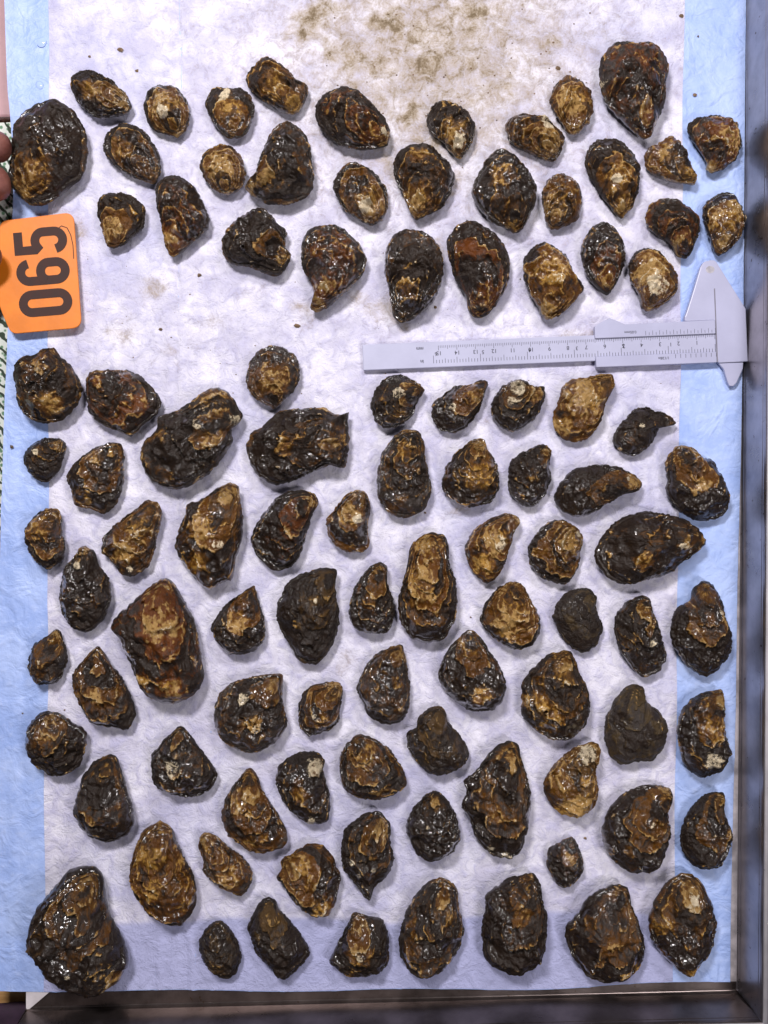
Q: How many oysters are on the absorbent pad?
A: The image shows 100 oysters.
